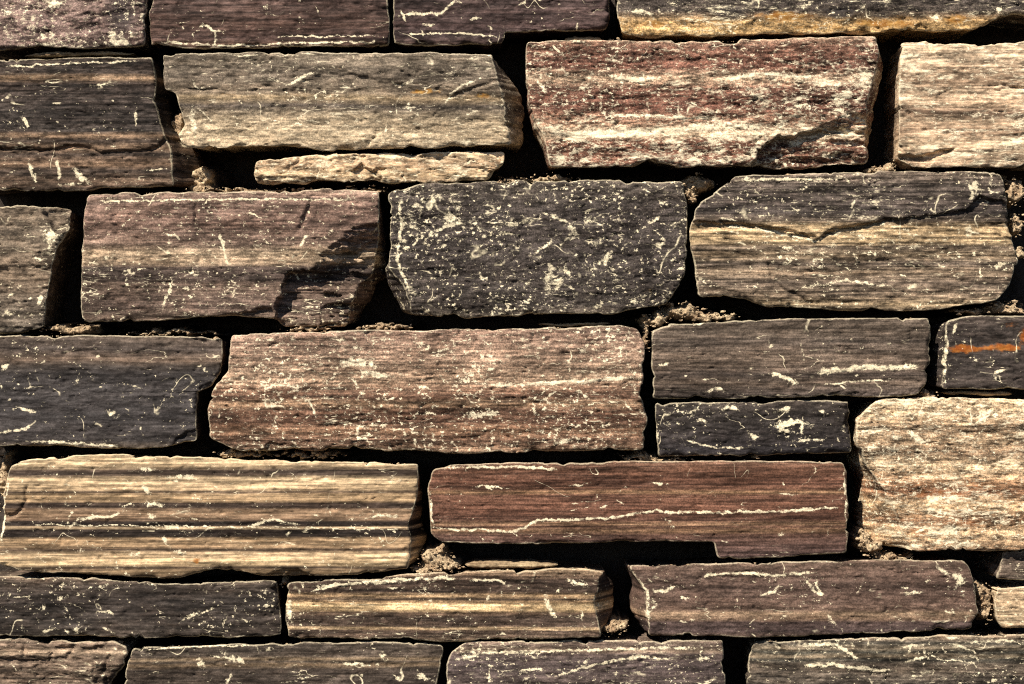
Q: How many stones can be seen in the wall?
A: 30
